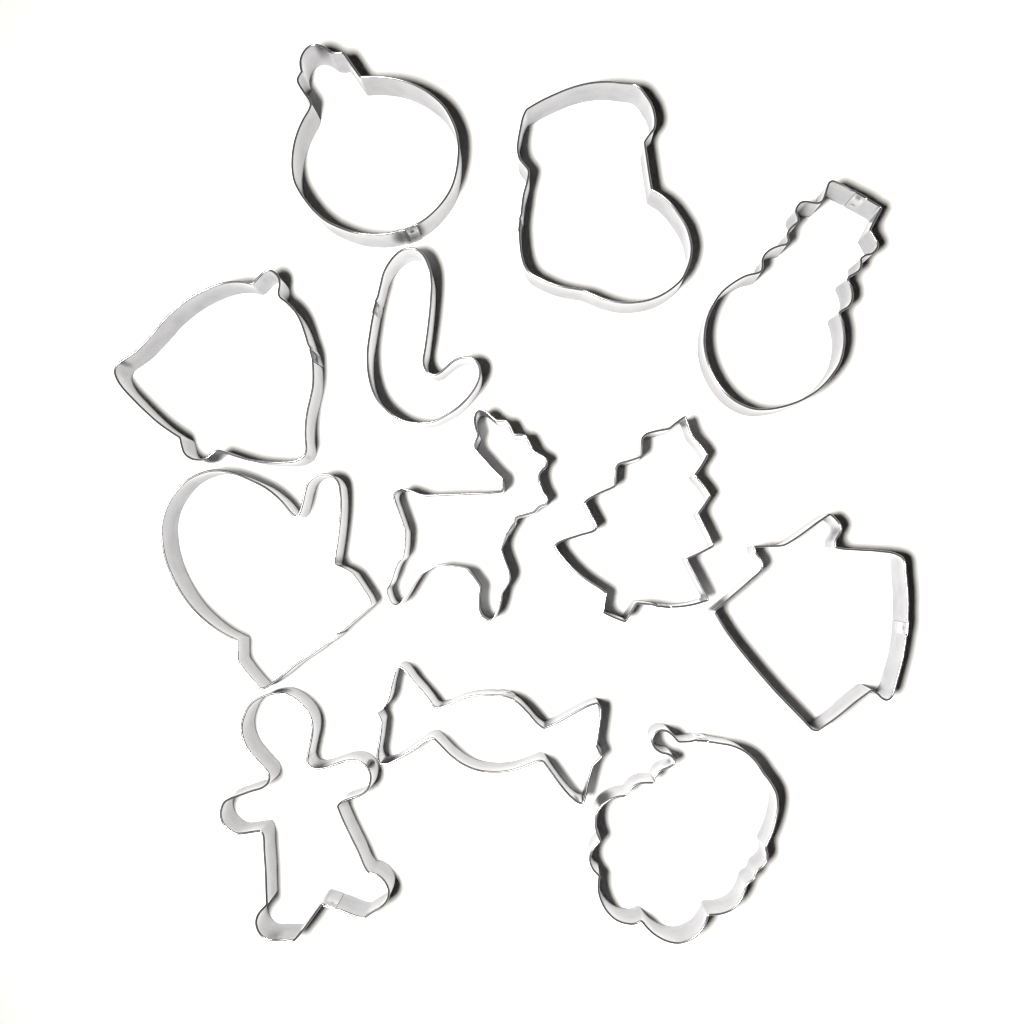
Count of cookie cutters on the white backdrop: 12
